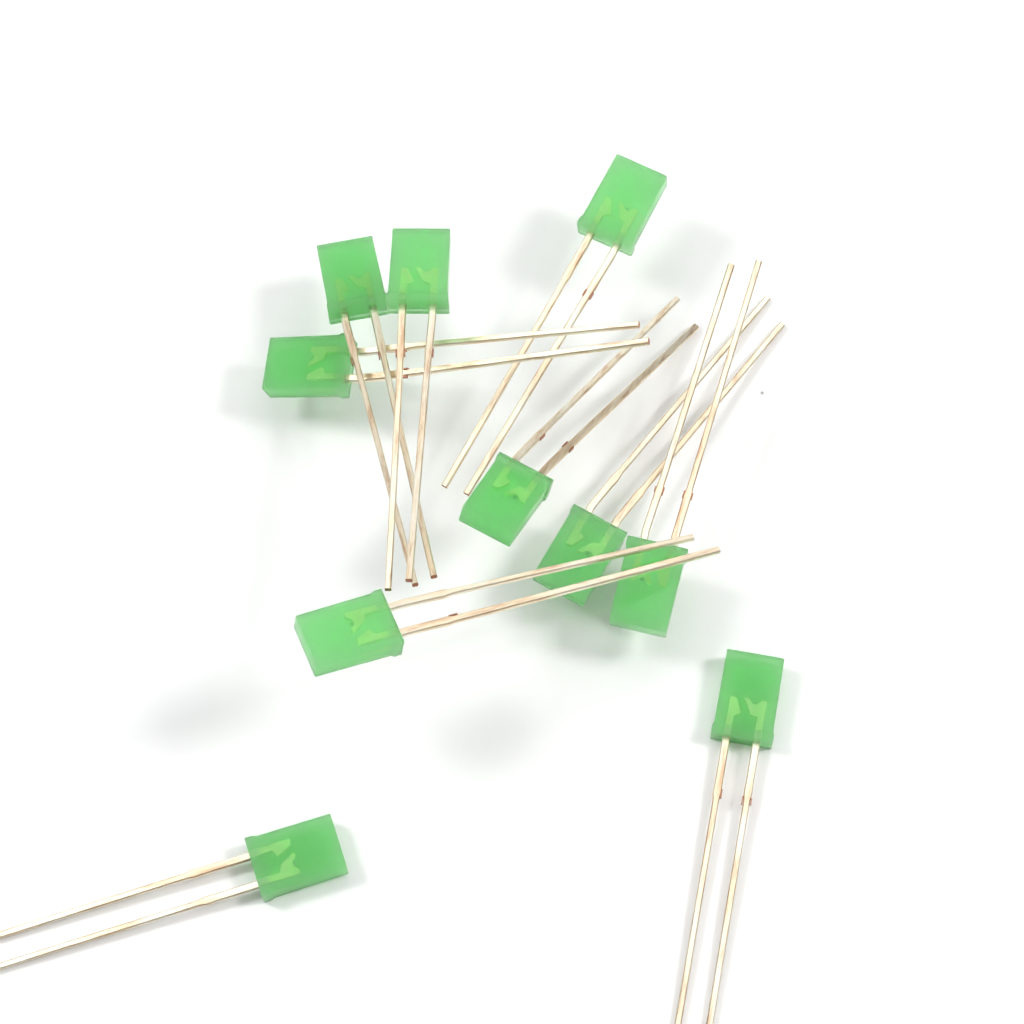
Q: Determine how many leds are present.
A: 10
